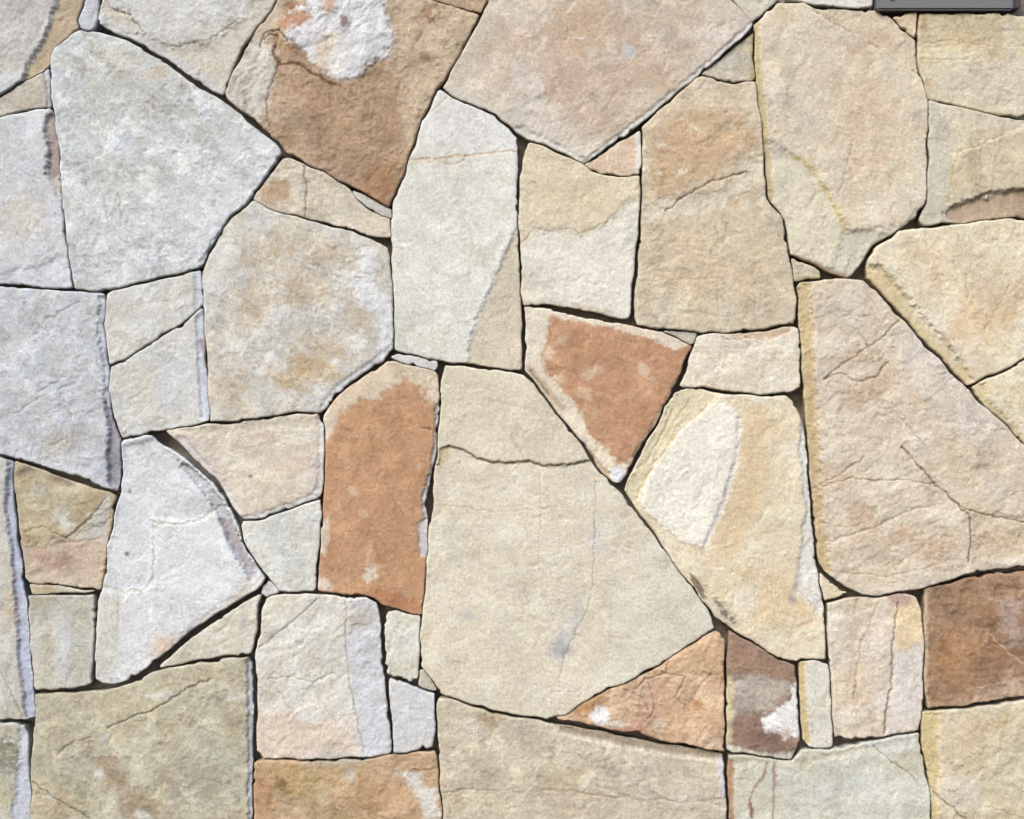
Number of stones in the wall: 62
